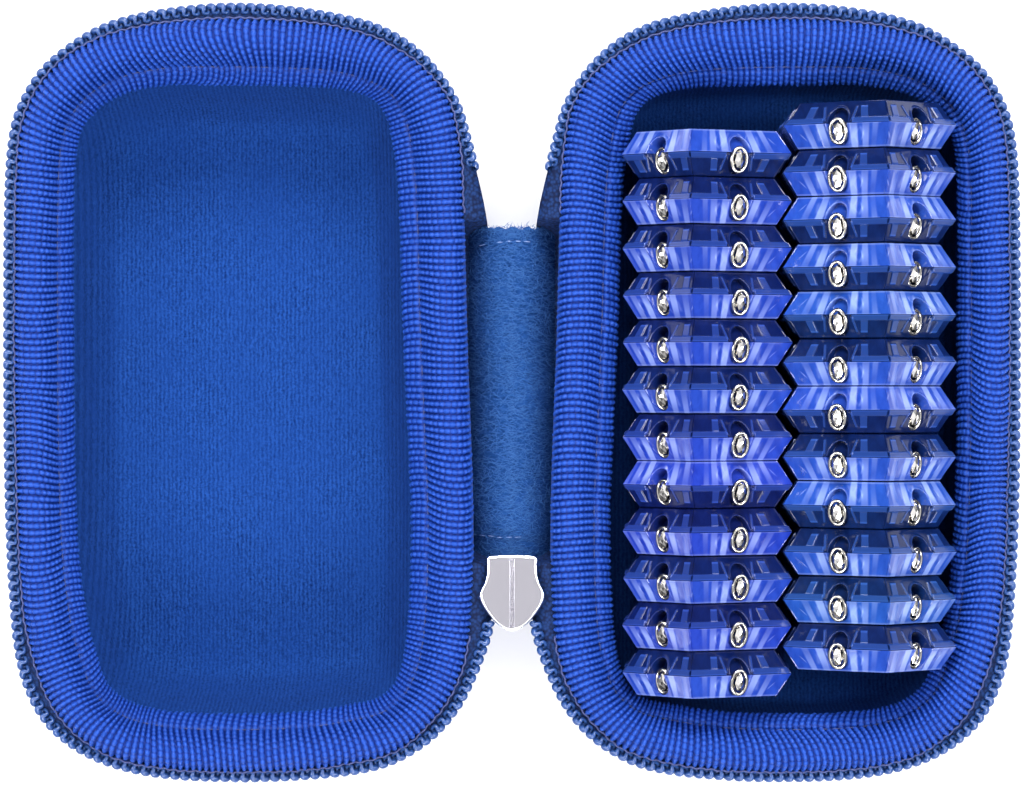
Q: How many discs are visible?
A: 24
